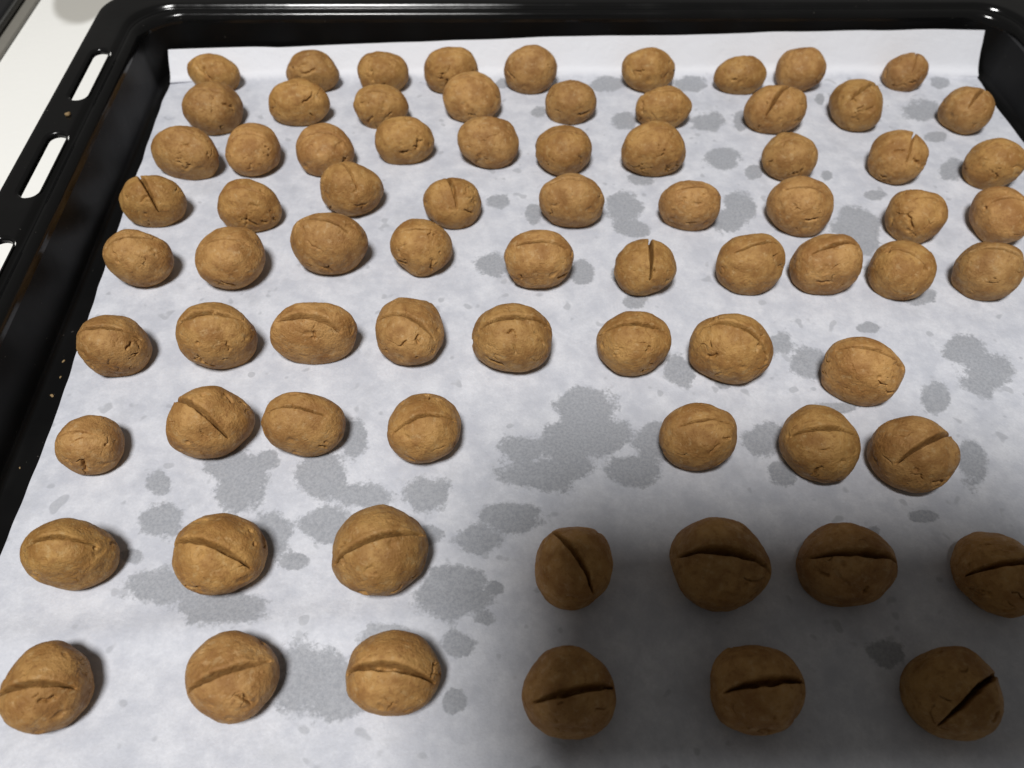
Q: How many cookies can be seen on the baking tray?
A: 75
